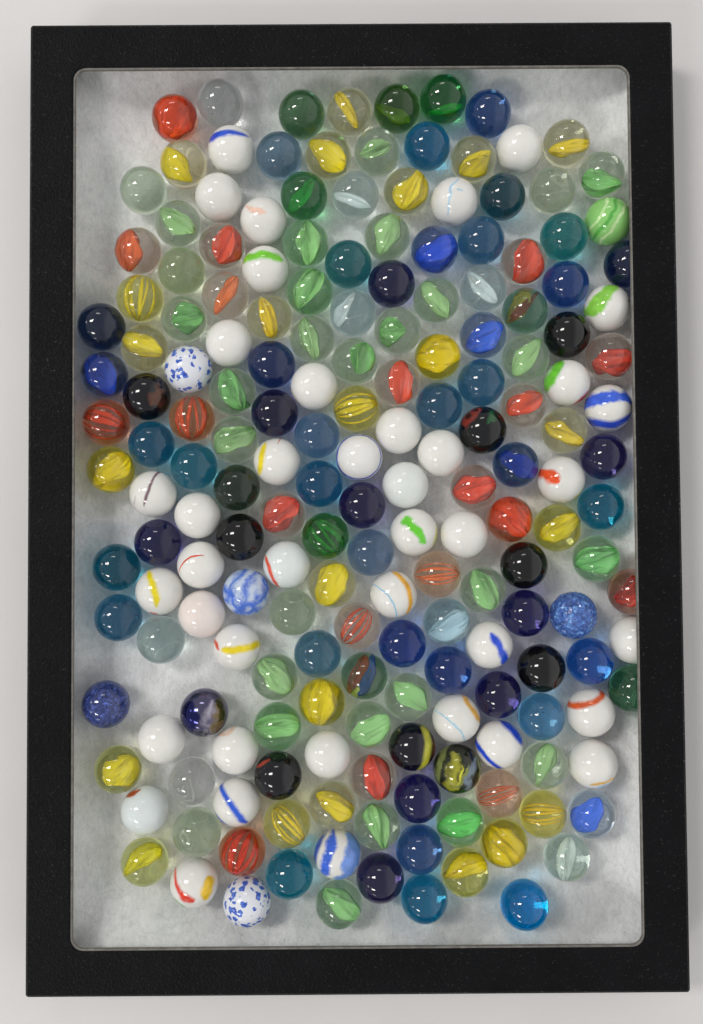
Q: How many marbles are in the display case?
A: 188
